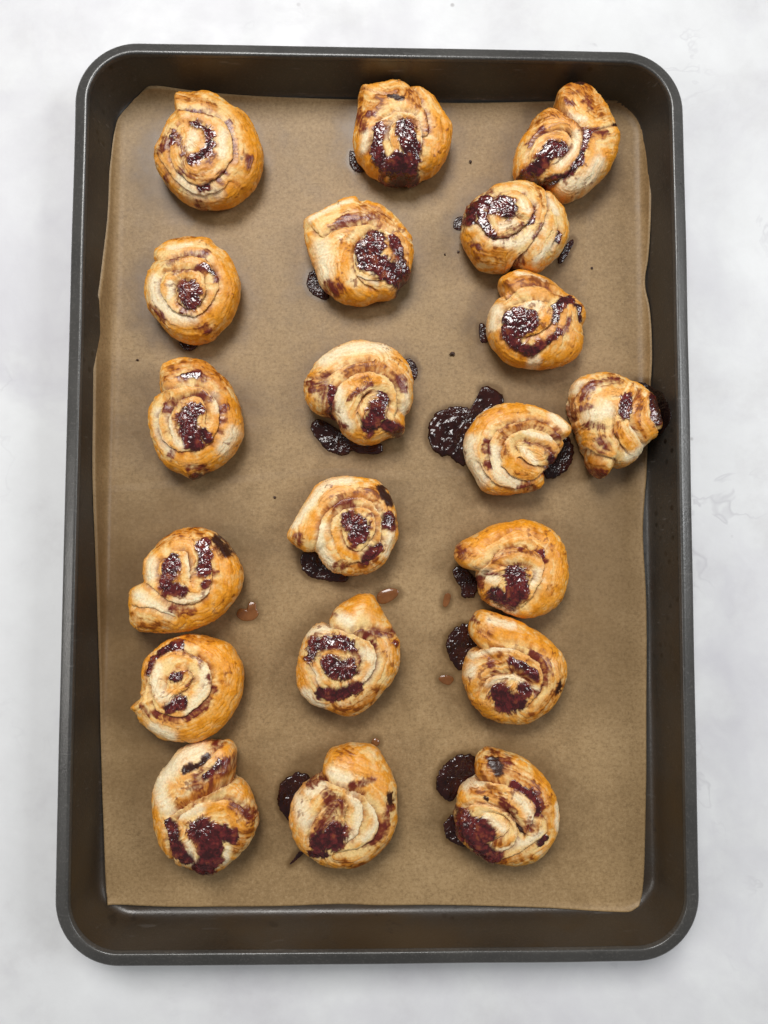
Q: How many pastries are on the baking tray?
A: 20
